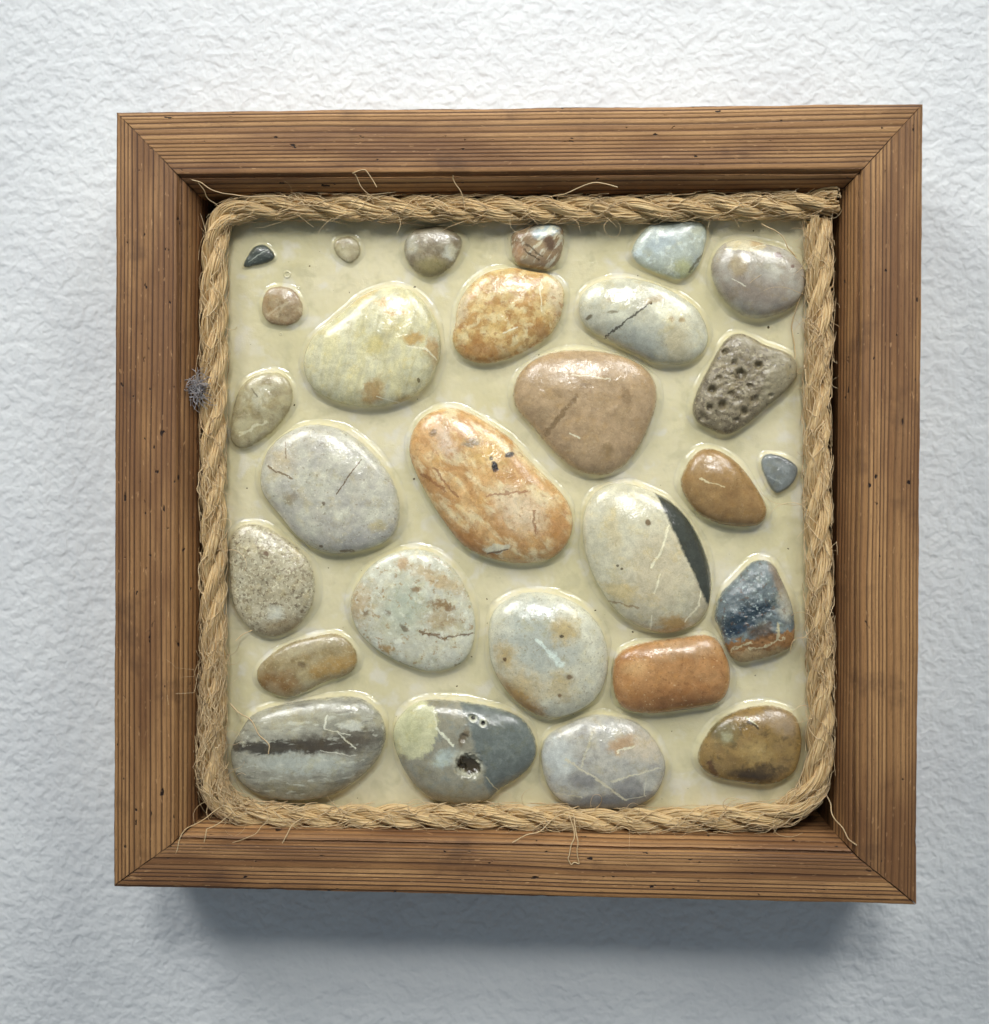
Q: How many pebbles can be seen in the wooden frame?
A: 28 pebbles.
